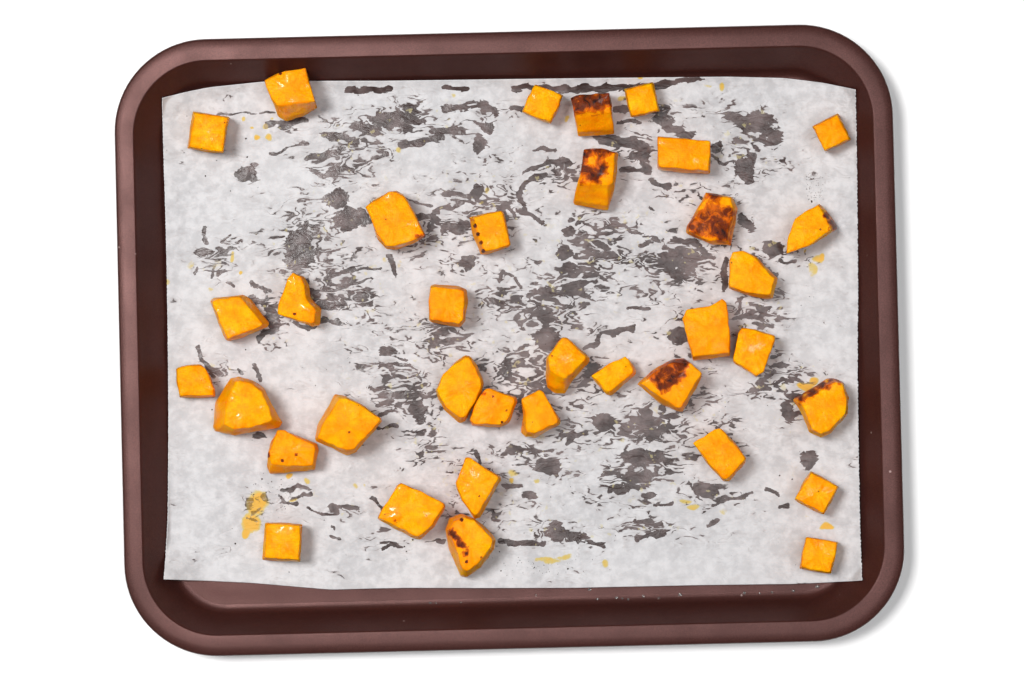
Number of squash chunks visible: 36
